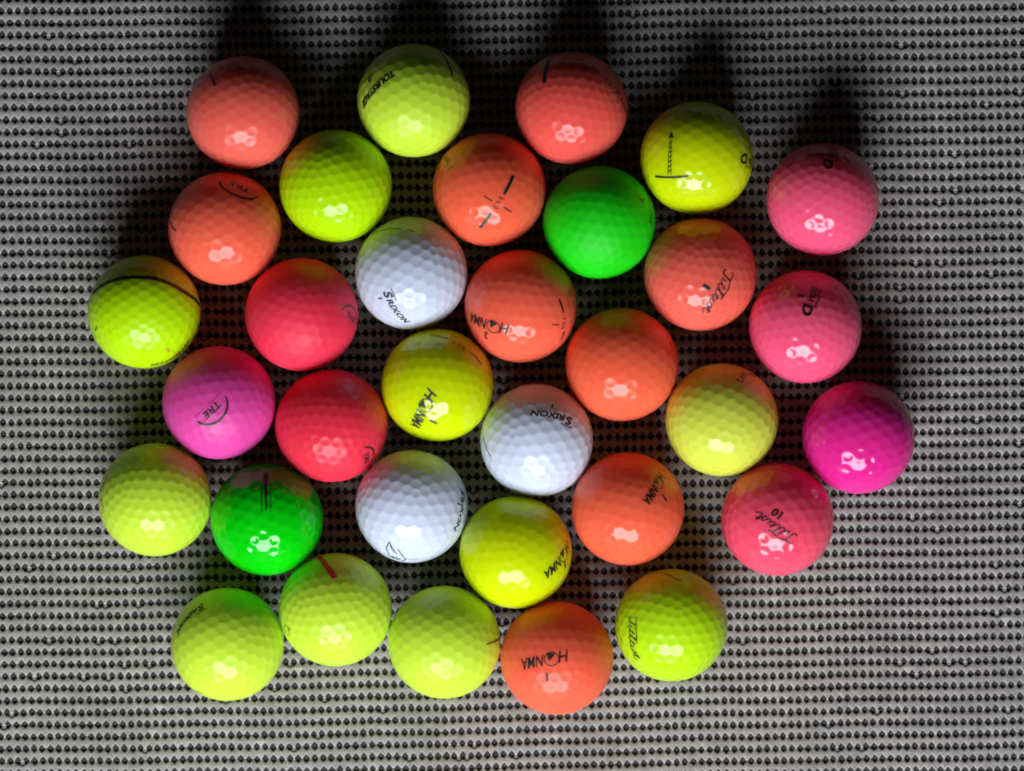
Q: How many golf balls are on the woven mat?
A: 33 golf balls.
